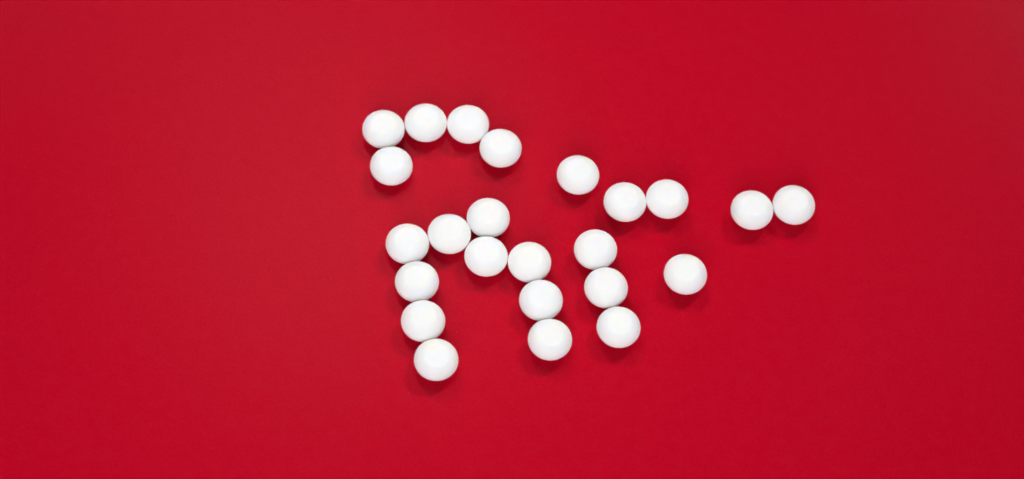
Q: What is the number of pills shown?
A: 24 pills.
